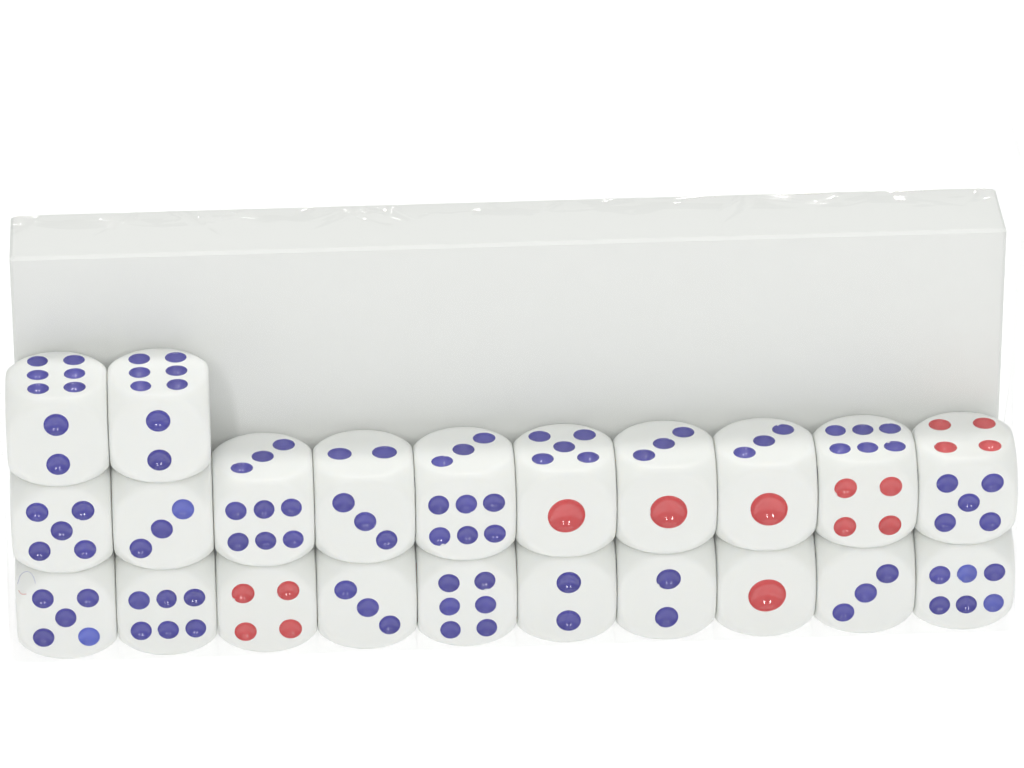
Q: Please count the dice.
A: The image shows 22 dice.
